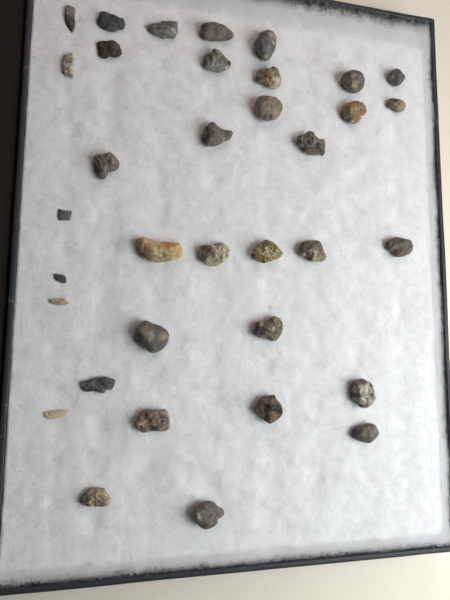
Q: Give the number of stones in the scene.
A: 35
